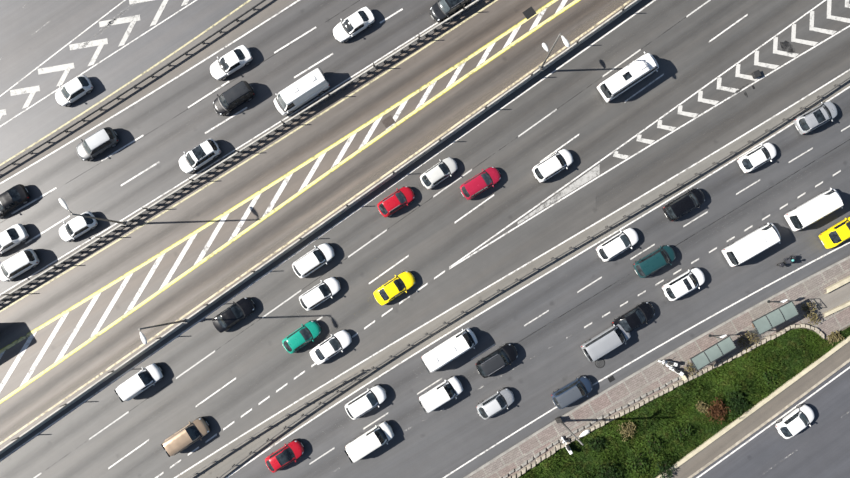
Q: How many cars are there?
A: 35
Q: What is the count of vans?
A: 10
